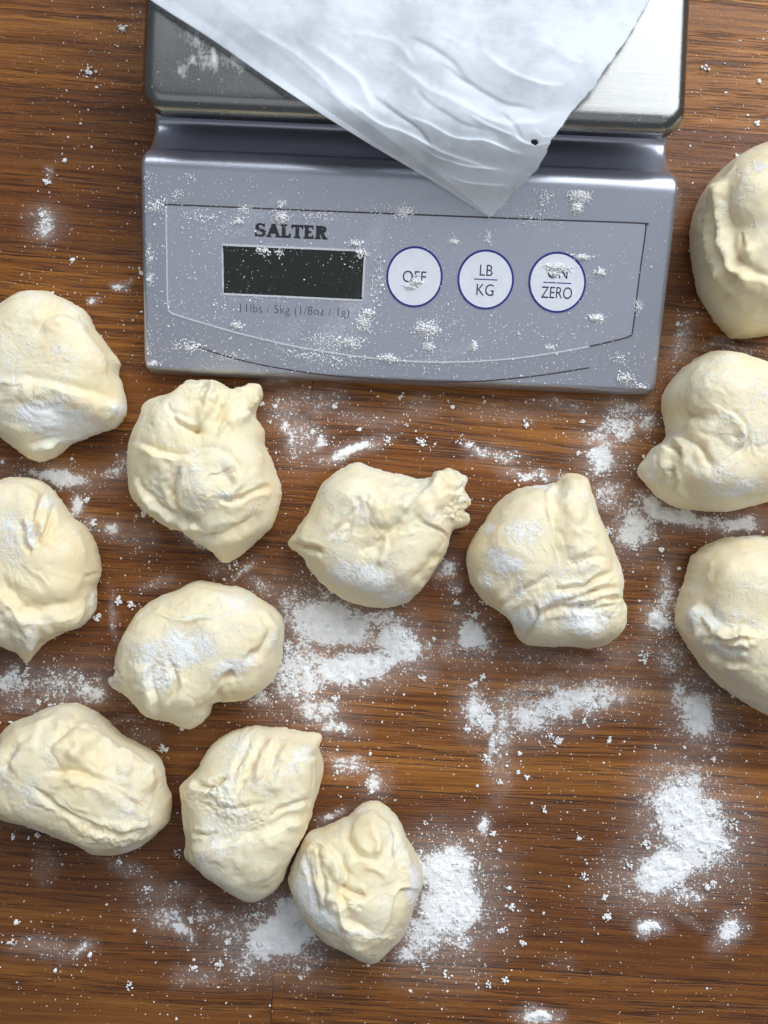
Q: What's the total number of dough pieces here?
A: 12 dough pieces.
